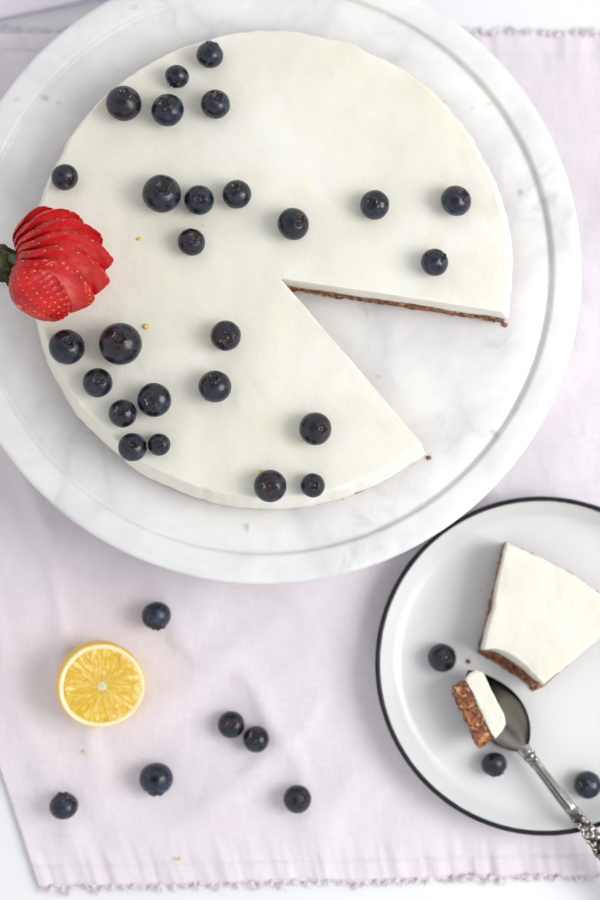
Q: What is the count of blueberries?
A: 35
